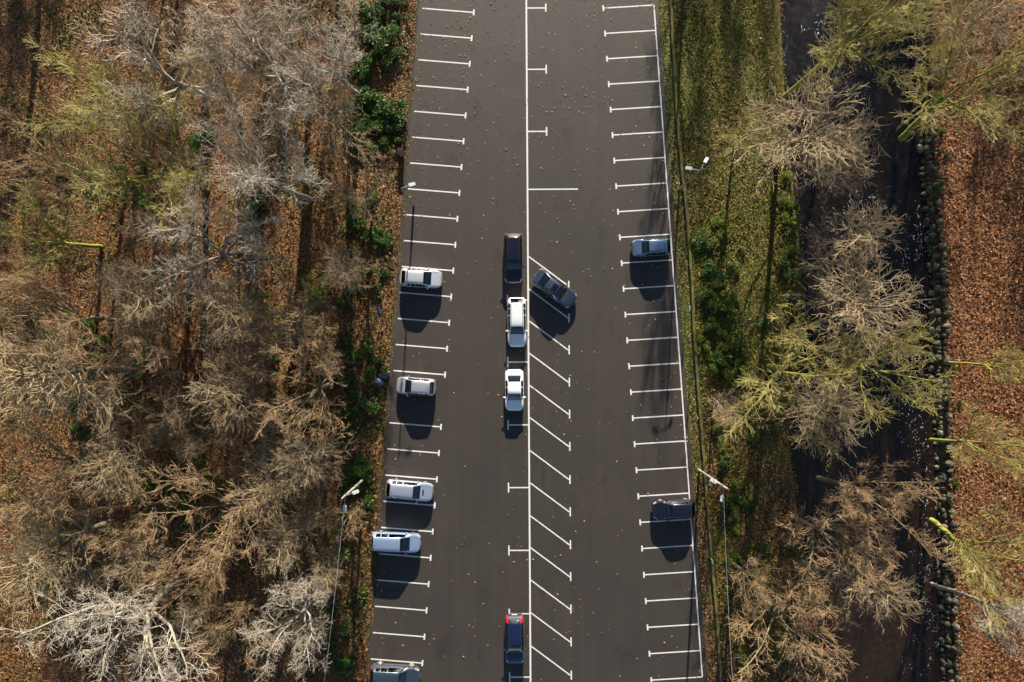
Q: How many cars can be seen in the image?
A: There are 12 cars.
